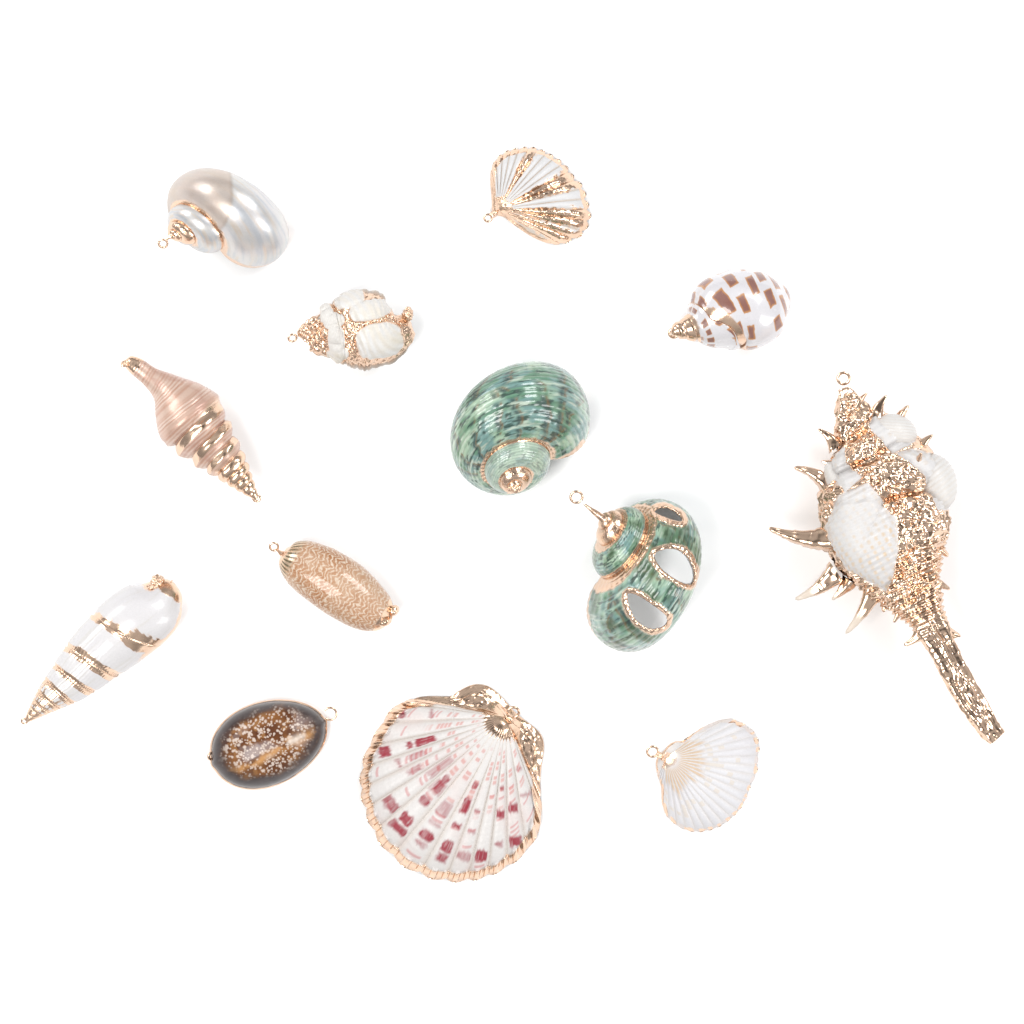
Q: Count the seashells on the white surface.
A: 13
